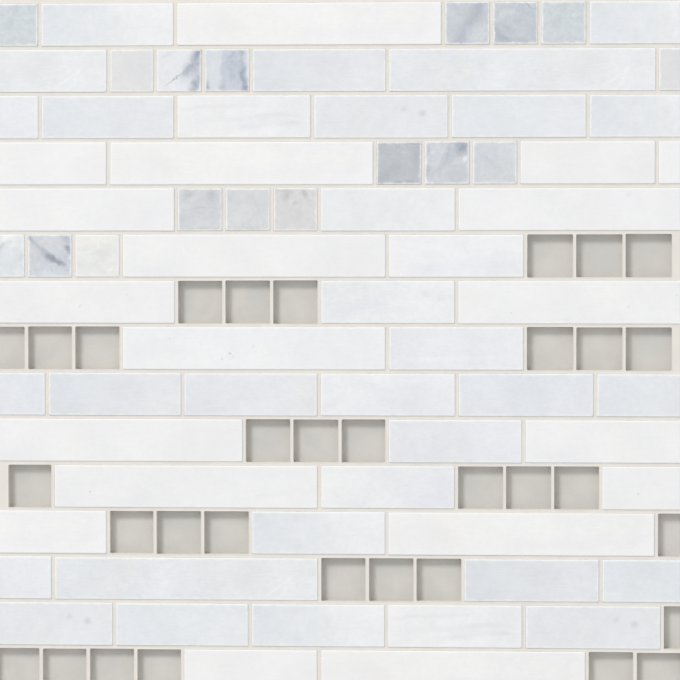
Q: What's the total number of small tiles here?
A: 18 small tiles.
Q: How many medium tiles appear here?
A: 32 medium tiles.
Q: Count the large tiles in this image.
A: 19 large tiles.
